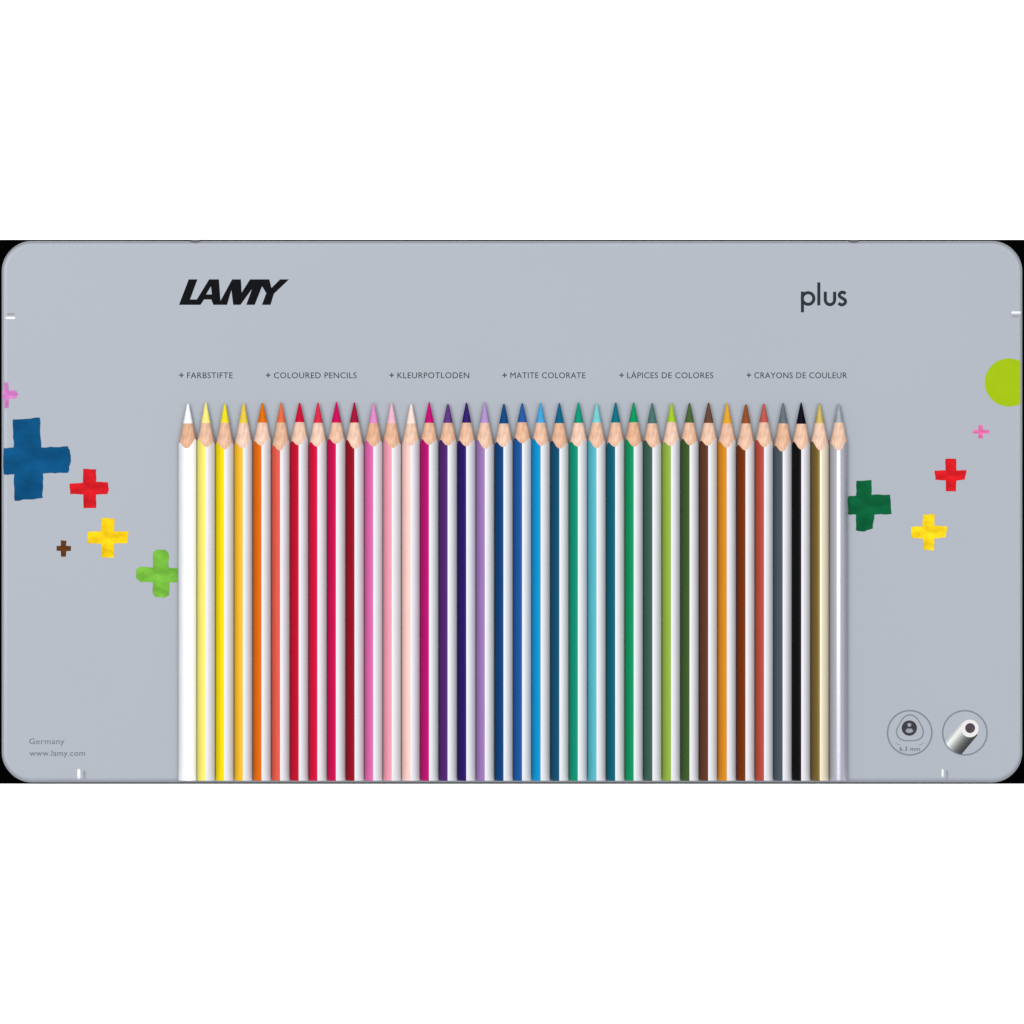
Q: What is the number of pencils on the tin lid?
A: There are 36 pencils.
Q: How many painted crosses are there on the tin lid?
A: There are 10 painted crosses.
